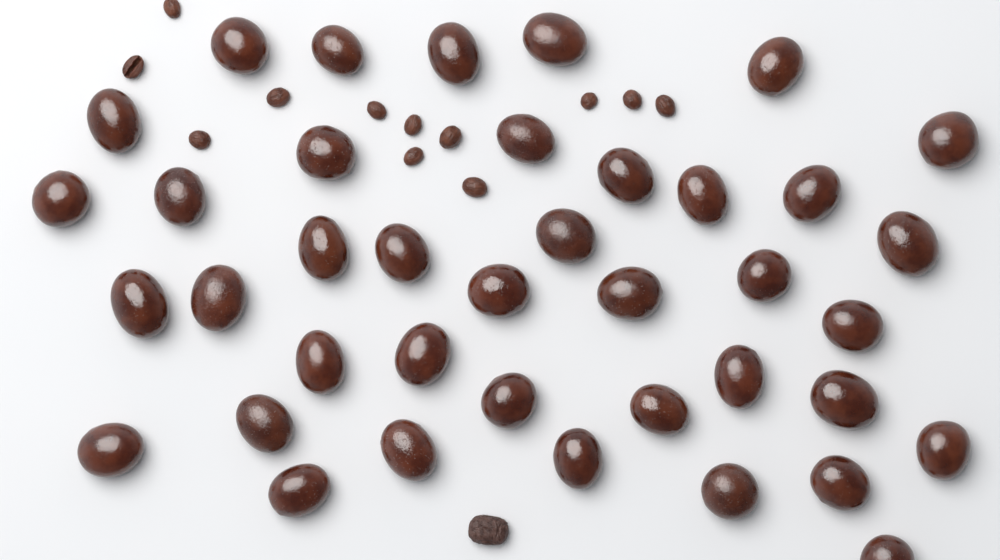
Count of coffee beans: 12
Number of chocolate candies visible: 39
